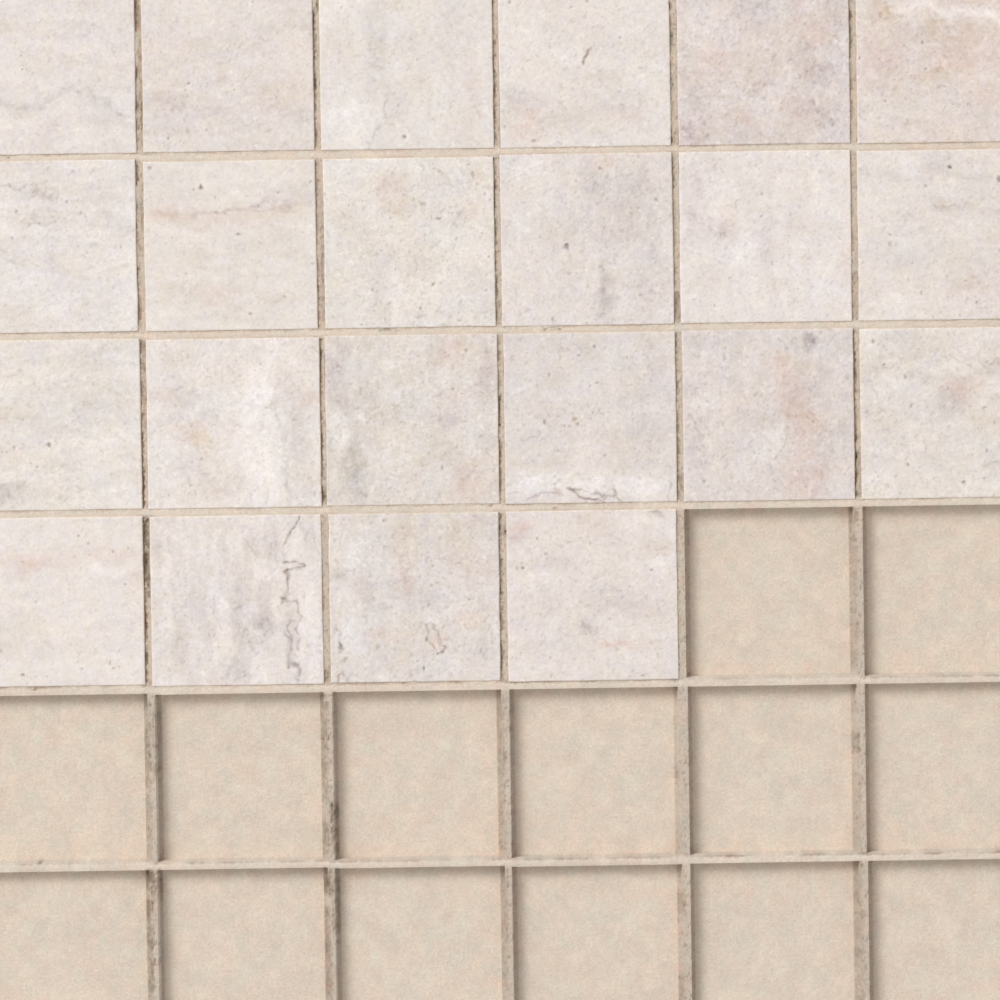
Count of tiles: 22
